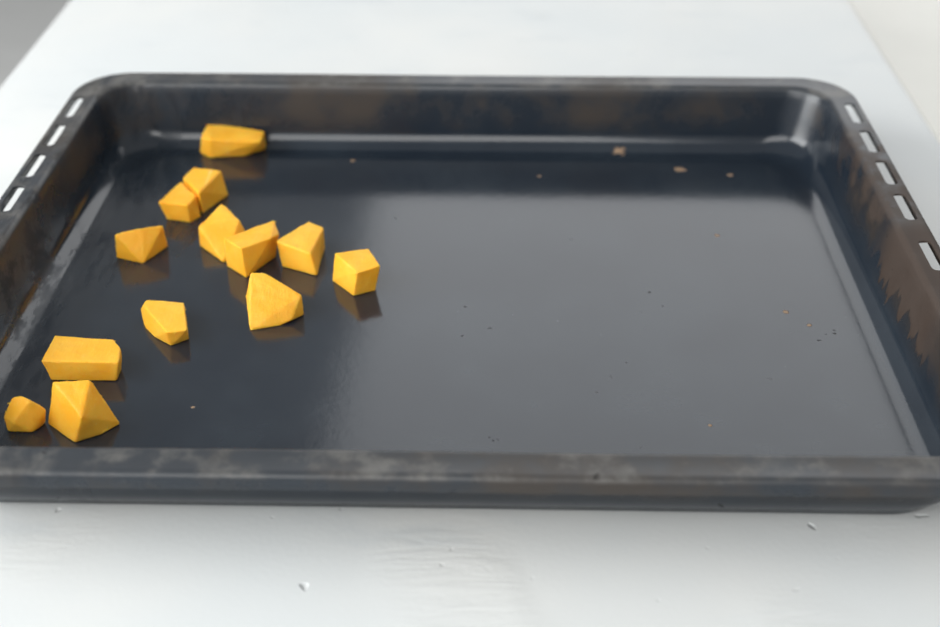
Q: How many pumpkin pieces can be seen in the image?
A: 13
